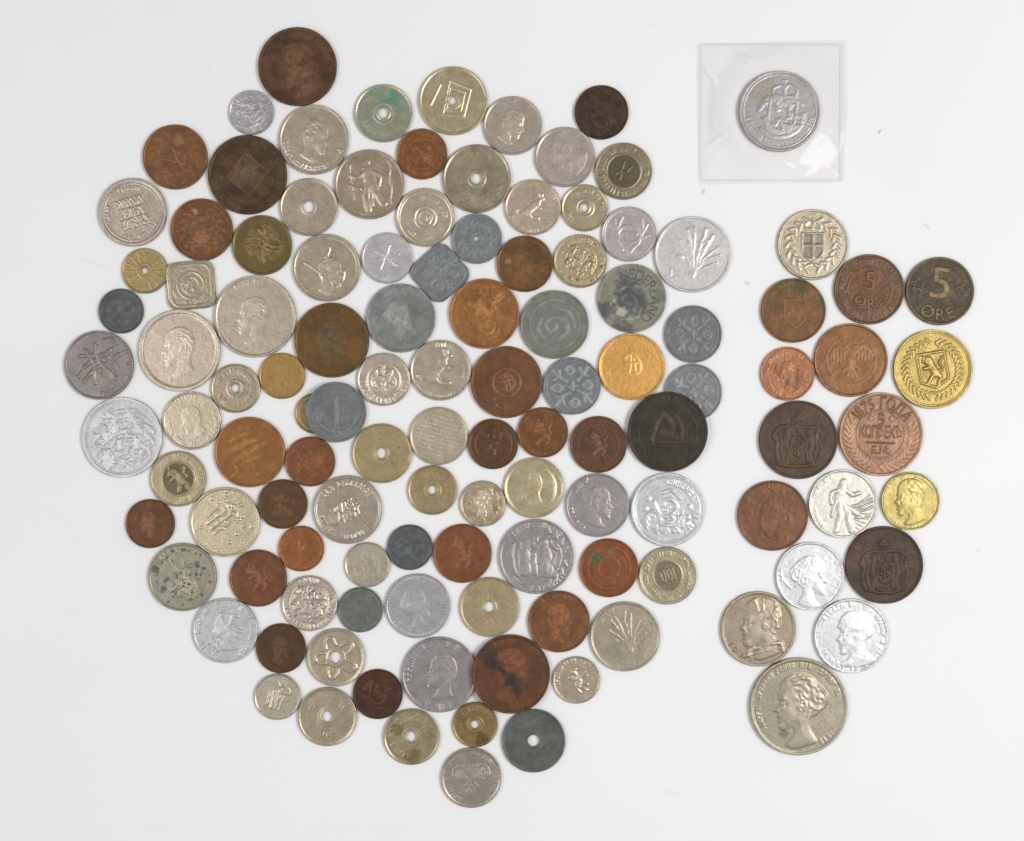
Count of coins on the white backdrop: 117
